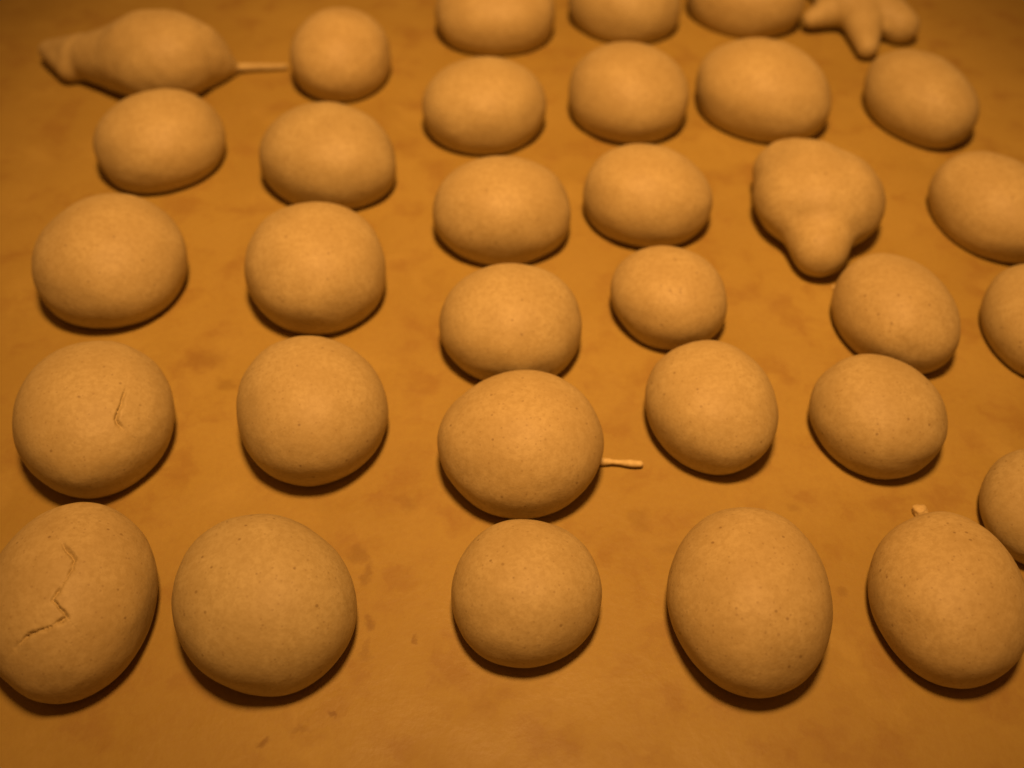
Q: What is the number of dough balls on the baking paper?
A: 30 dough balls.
